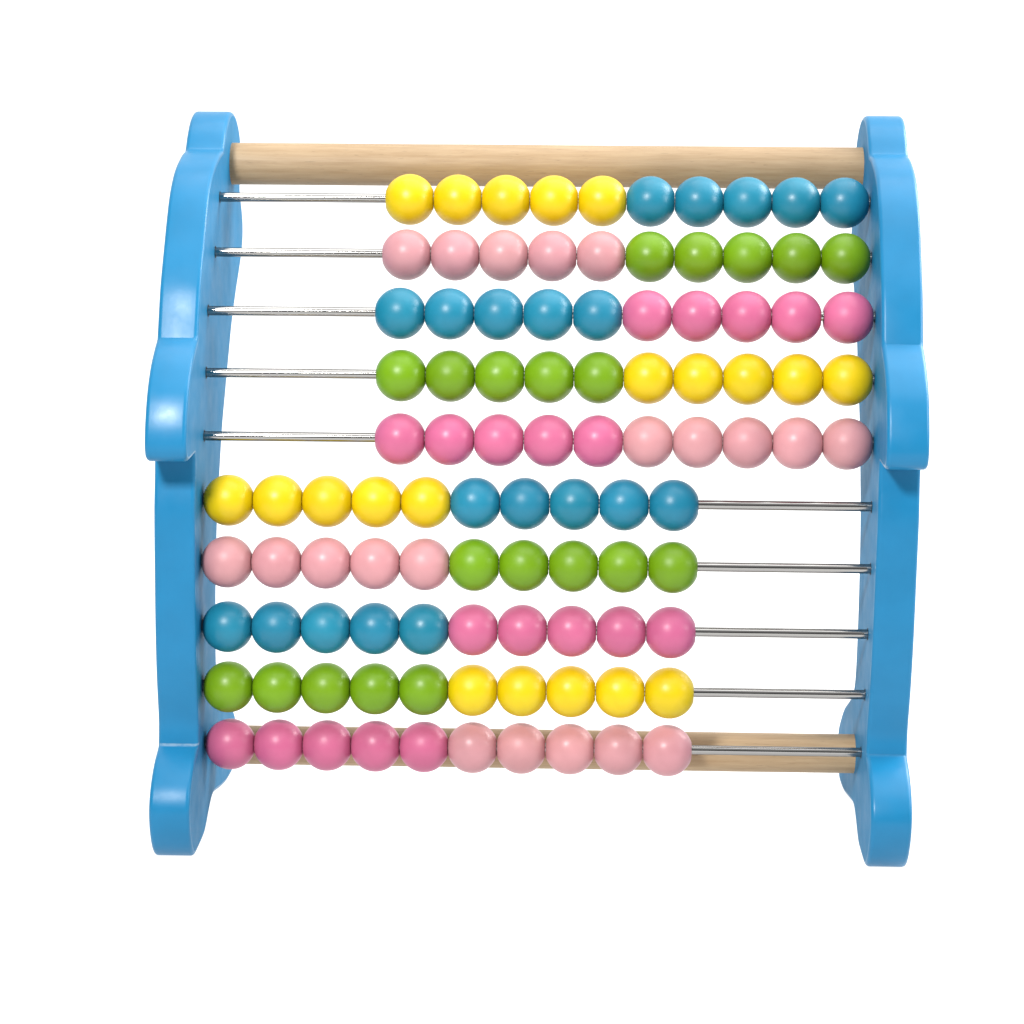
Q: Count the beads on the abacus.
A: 100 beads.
